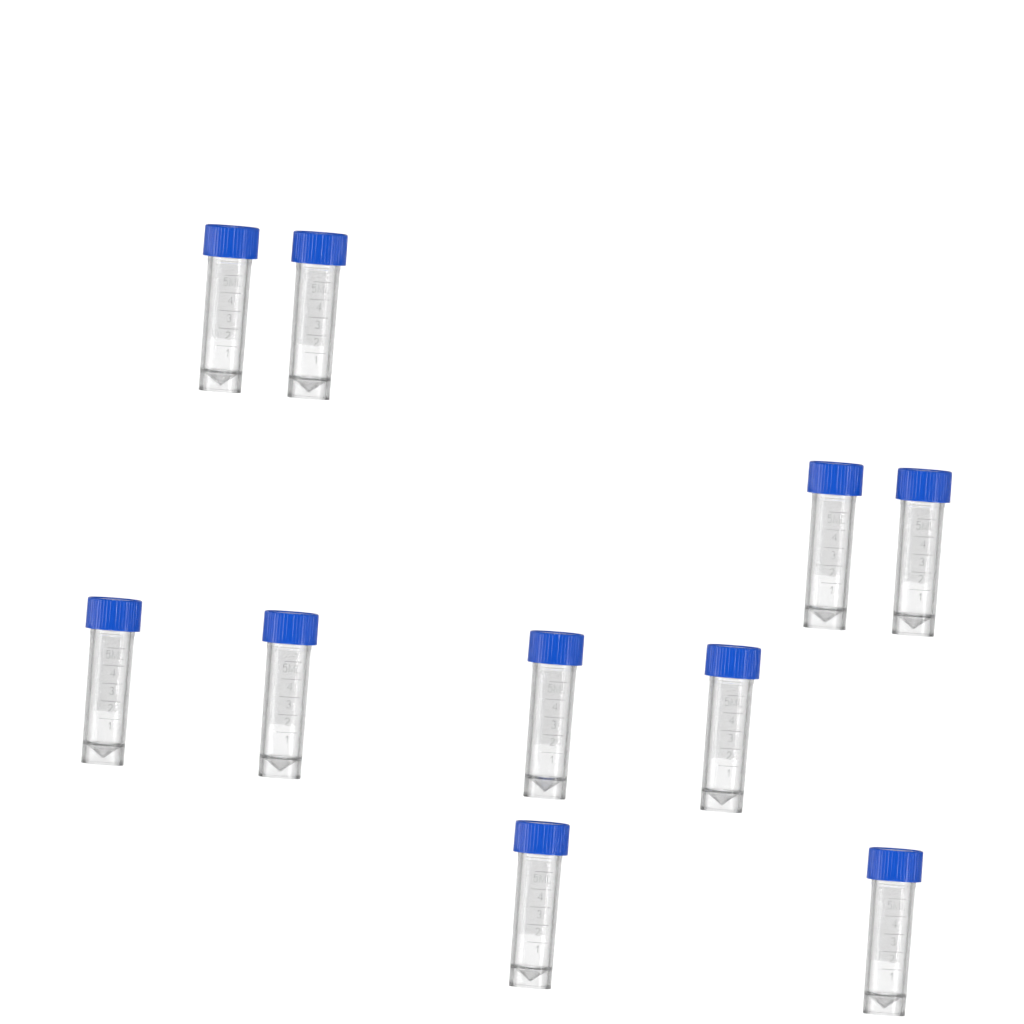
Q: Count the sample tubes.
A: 10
